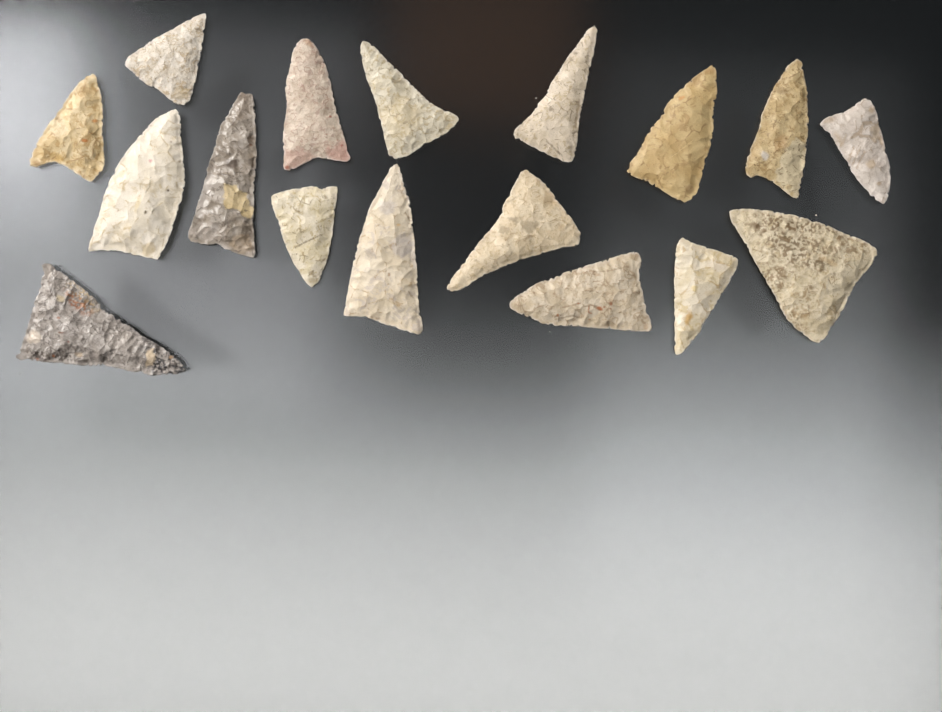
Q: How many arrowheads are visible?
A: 17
